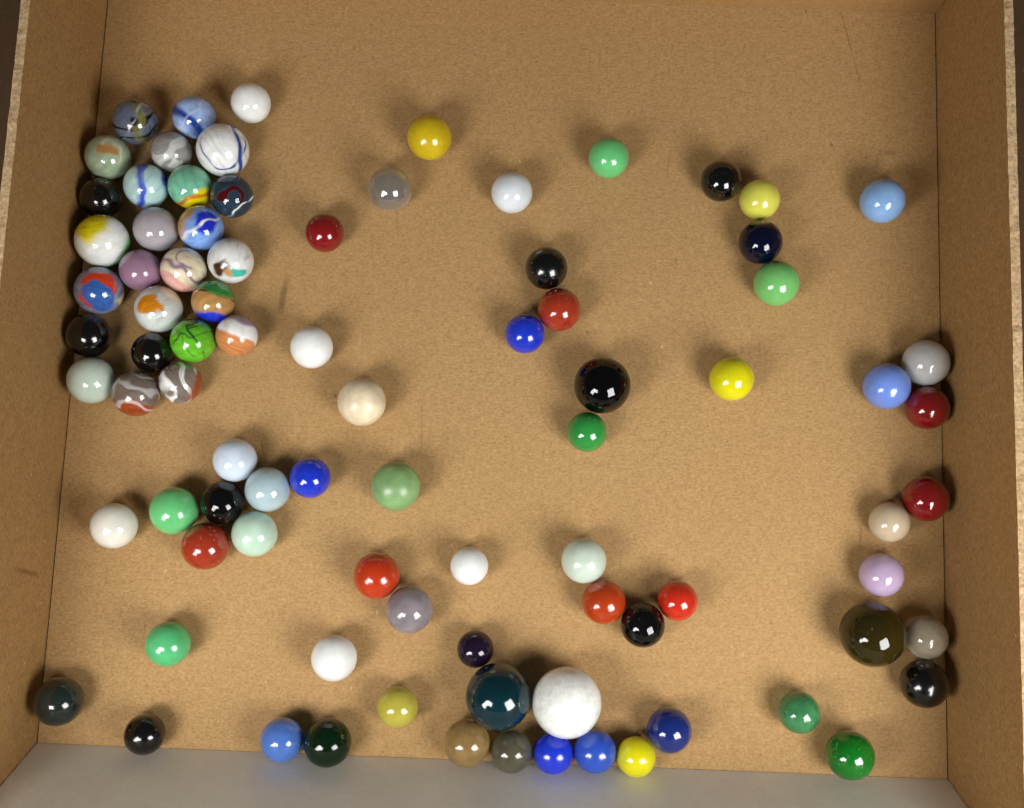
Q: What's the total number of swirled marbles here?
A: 19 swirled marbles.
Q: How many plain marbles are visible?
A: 68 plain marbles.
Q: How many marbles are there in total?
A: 87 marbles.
